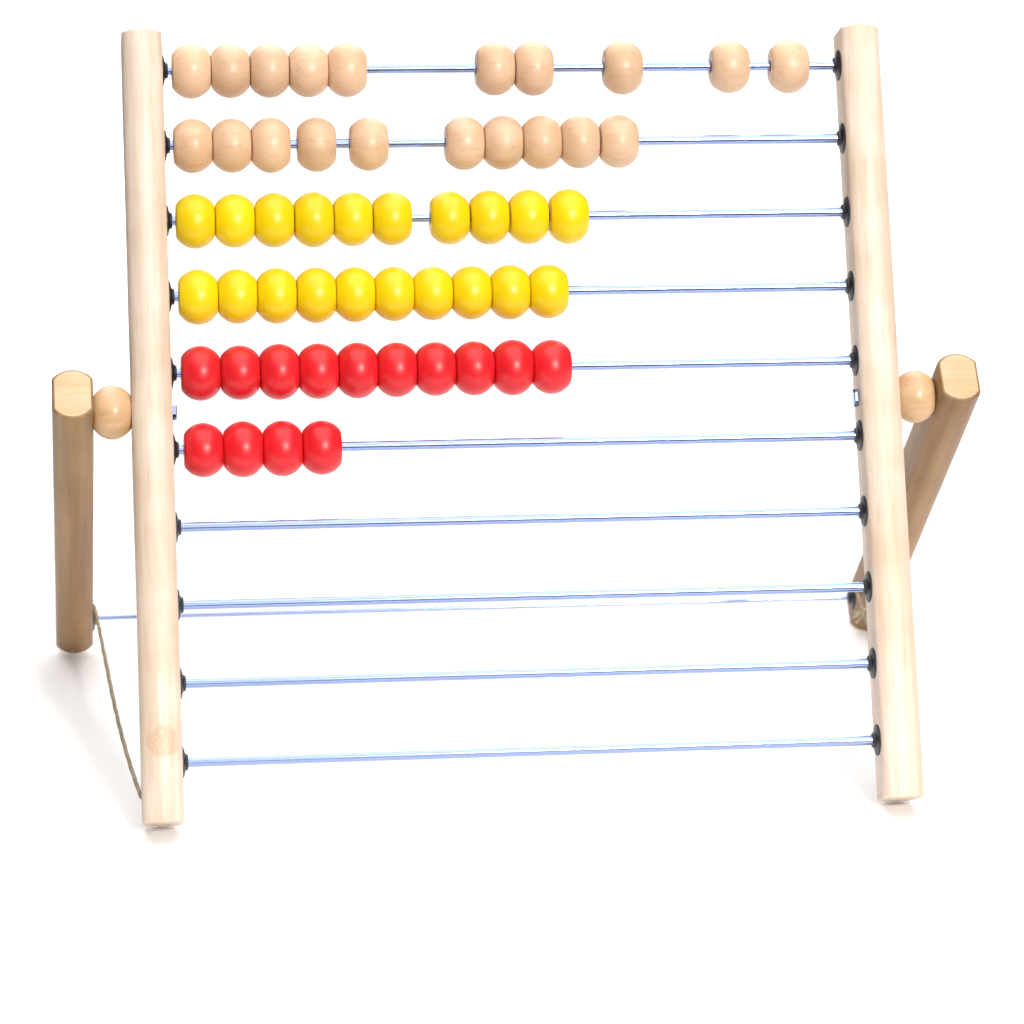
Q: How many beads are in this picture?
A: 54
